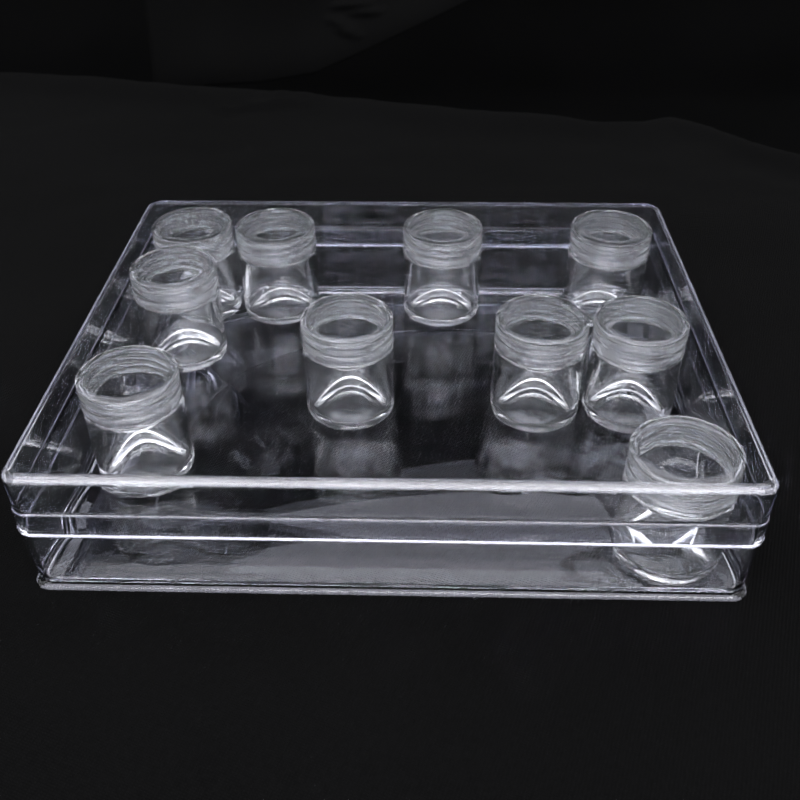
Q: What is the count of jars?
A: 10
